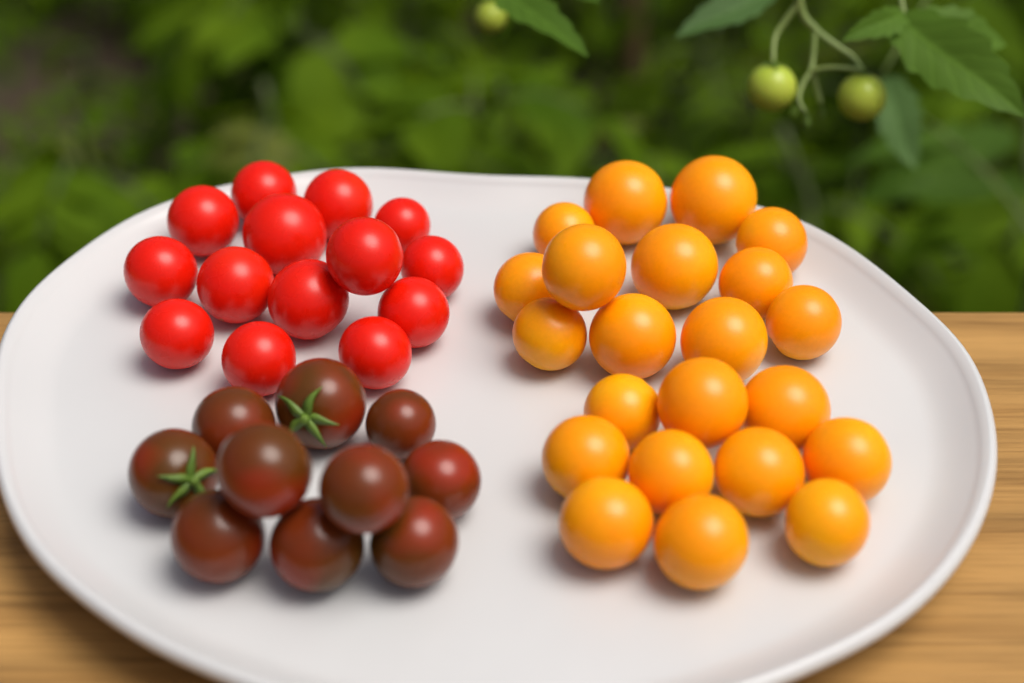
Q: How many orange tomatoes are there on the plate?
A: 22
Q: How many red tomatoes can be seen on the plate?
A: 14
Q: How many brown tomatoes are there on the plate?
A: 10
